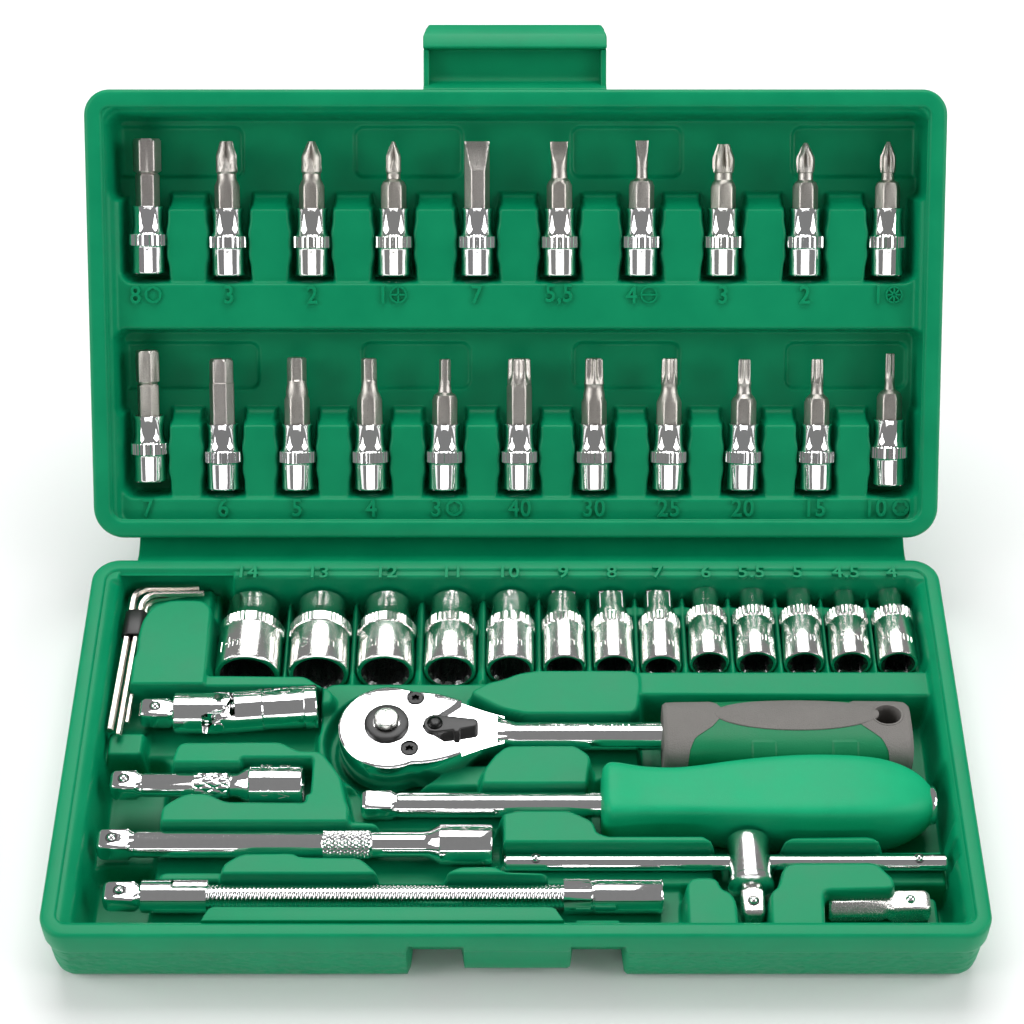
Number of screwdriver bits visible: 21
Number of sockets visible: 13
